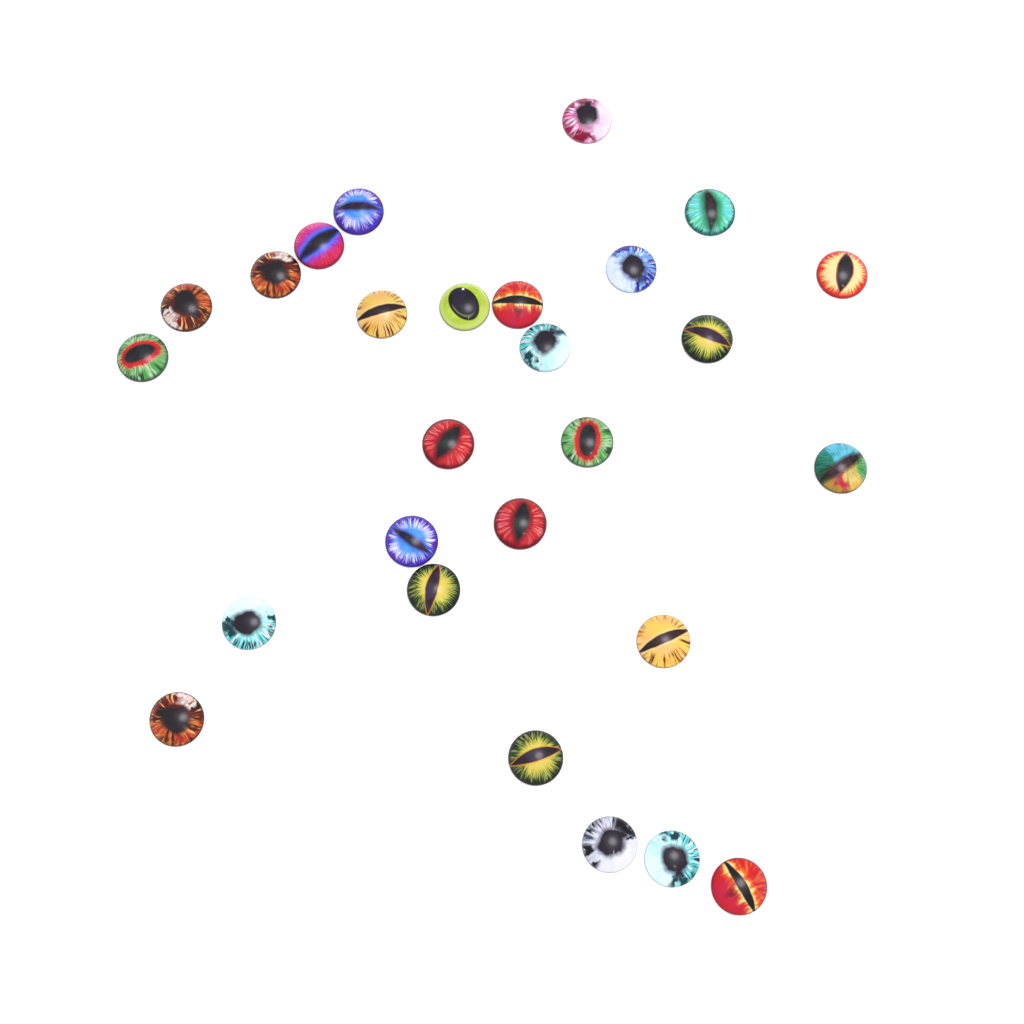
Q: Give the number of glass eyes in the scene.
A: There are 27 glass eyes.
